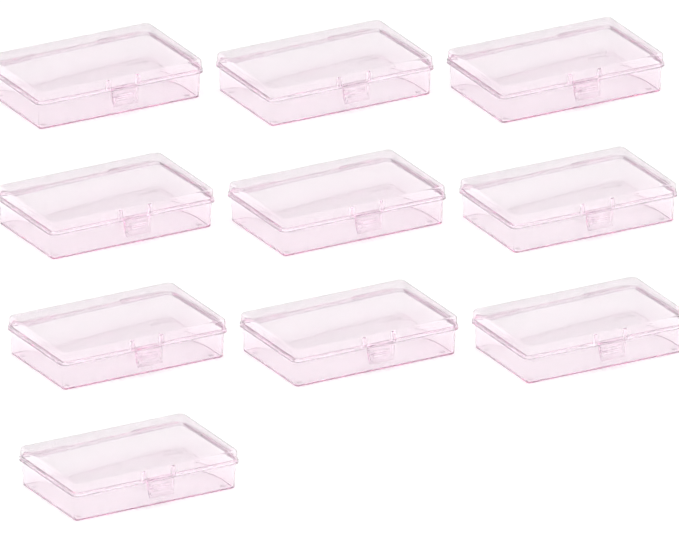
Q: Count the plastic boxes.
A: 10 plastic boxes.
